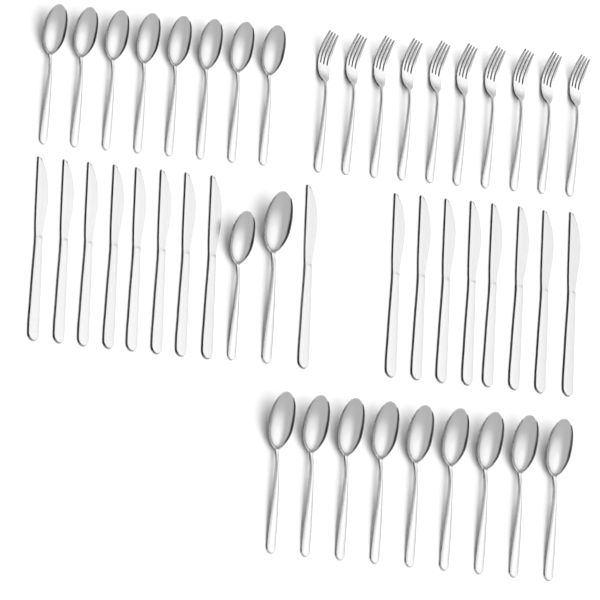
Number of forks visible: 10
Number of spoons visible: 19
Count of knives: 17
